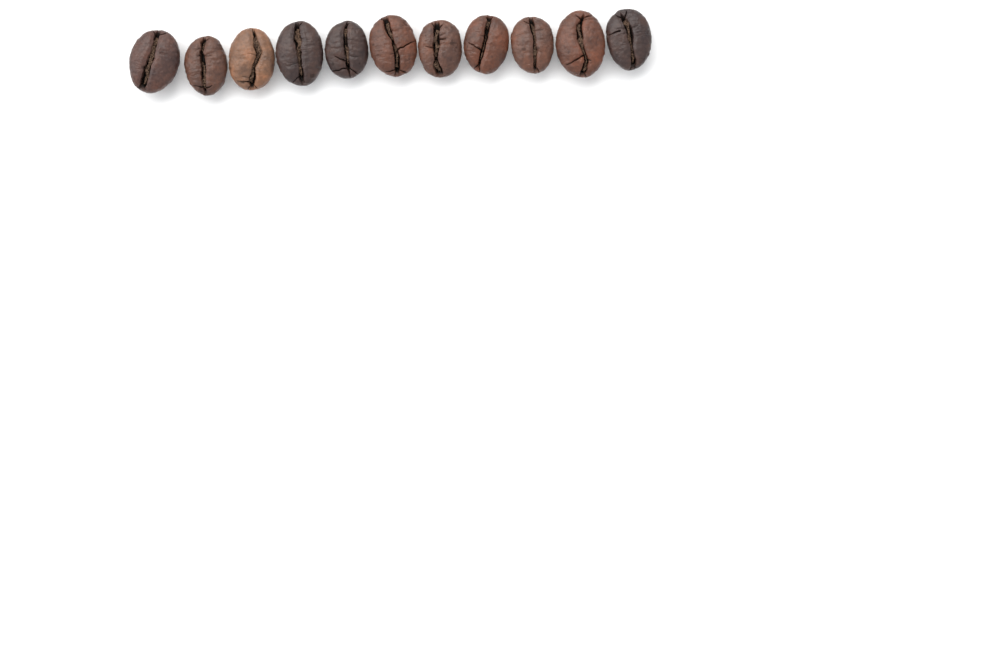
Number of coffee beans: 11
